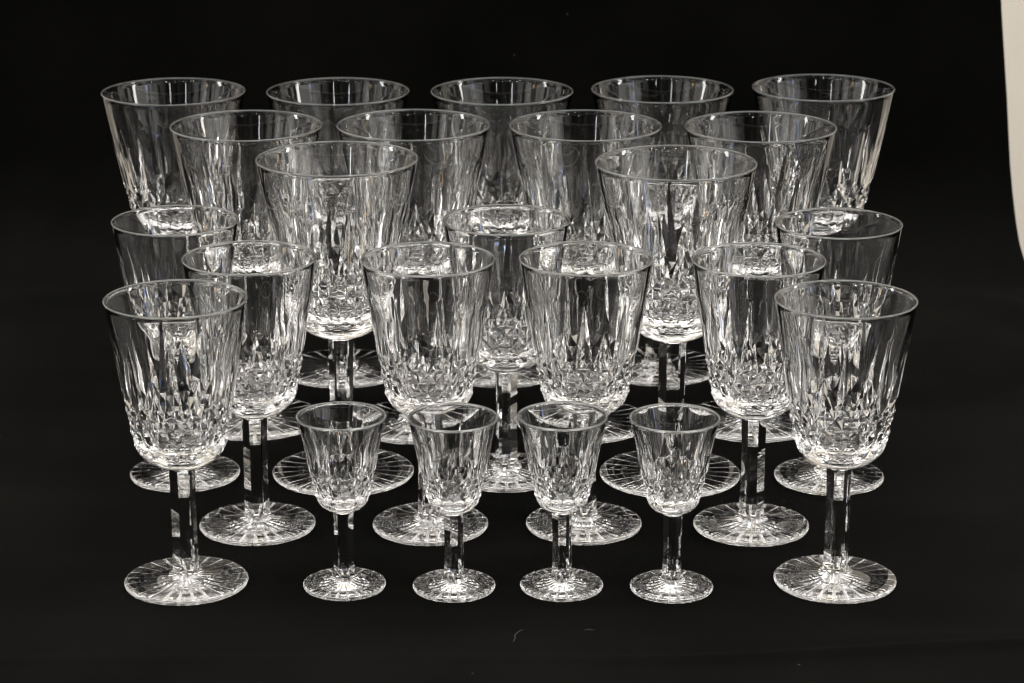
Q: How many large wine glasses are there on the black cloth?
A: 11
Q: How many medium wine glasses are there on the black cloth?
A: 9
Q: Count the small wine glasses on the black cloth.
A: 4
